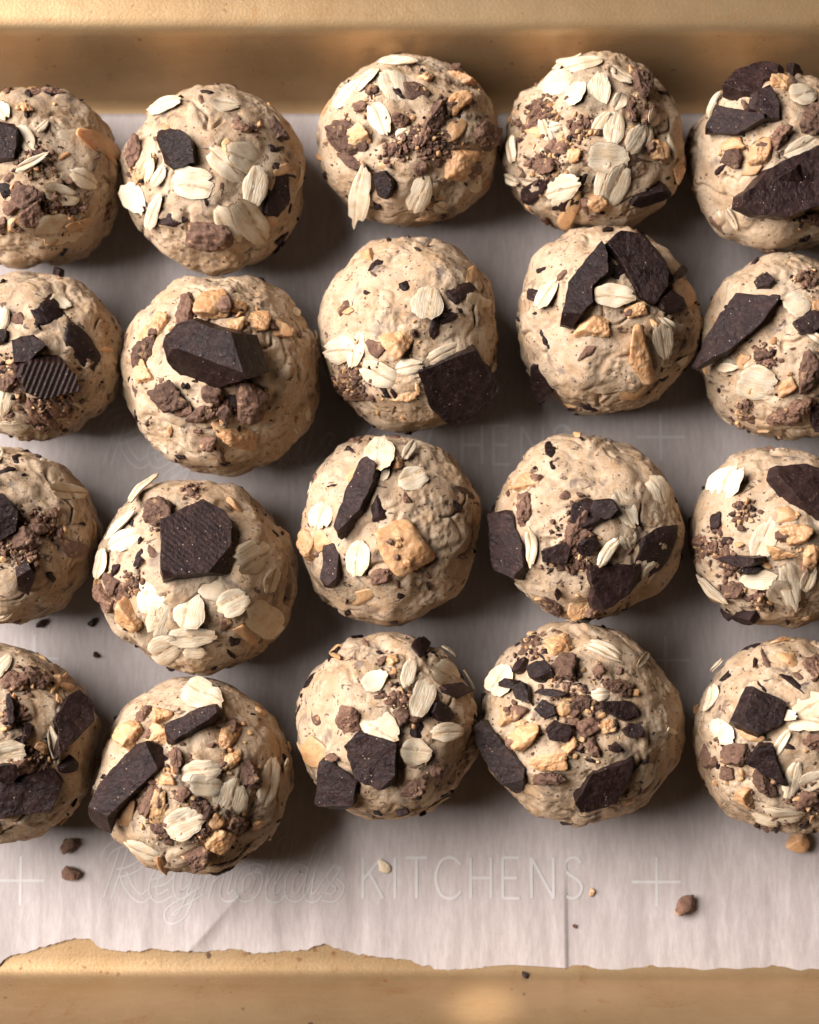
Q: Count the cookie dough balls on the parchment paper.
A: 20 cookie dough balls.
